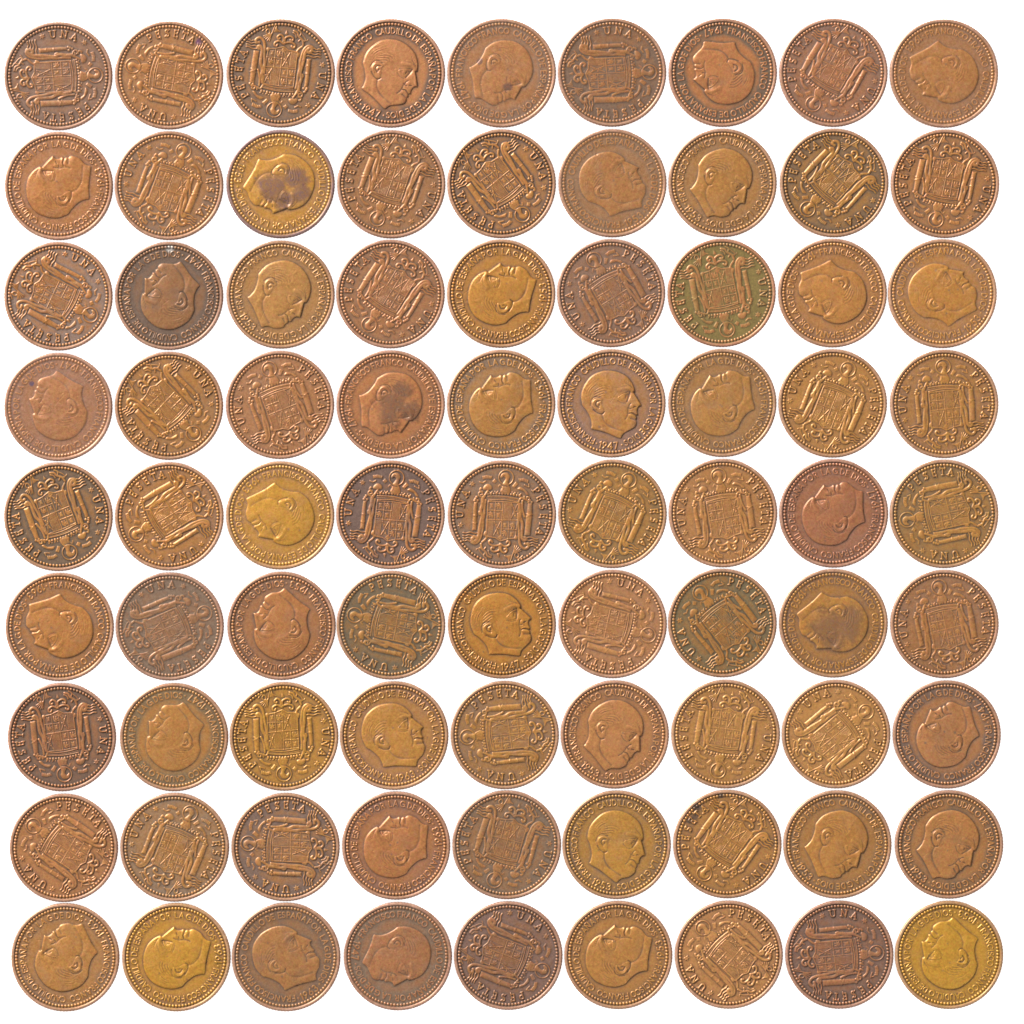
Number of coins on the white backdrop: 81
